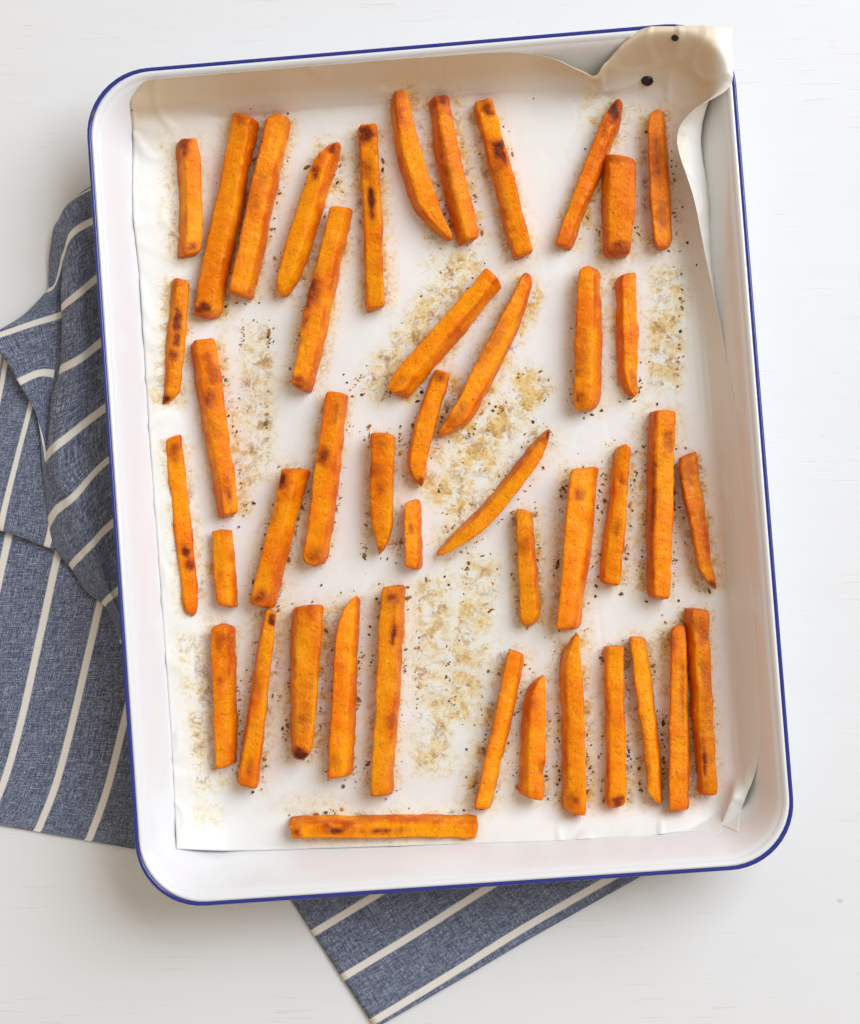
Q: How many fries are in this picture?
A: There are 44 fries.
